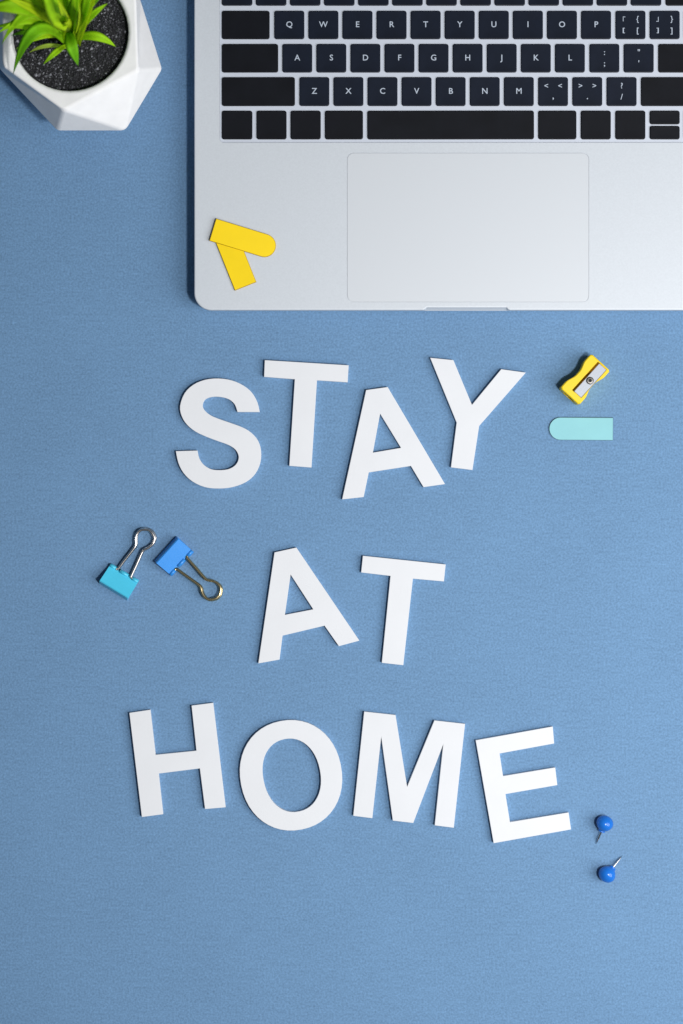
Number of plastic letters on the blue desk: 10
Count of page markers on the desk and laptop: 3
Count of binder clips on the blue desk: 2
